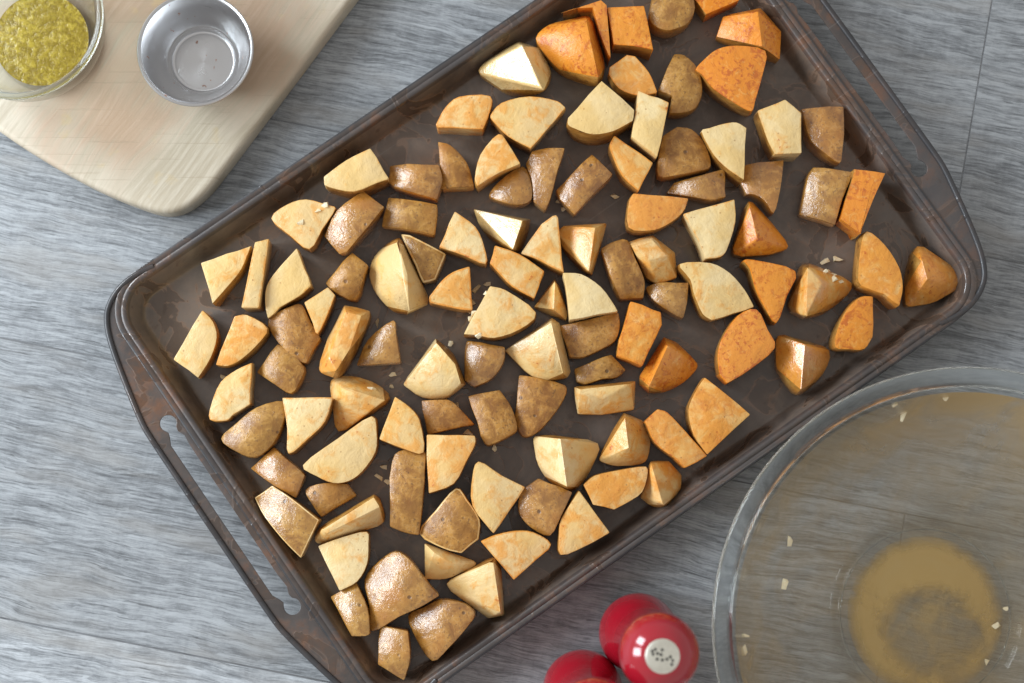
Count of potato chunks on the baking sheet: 110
